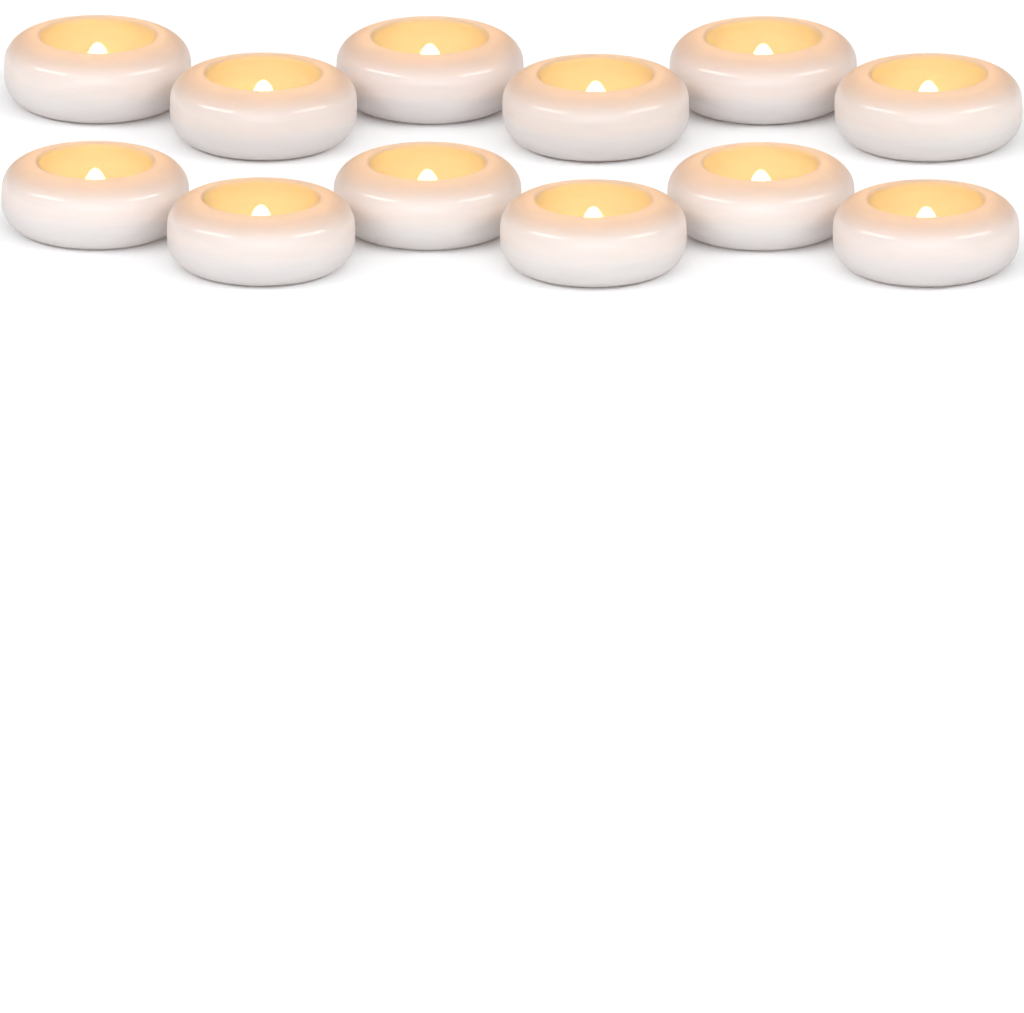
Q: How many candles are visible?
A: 12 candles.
